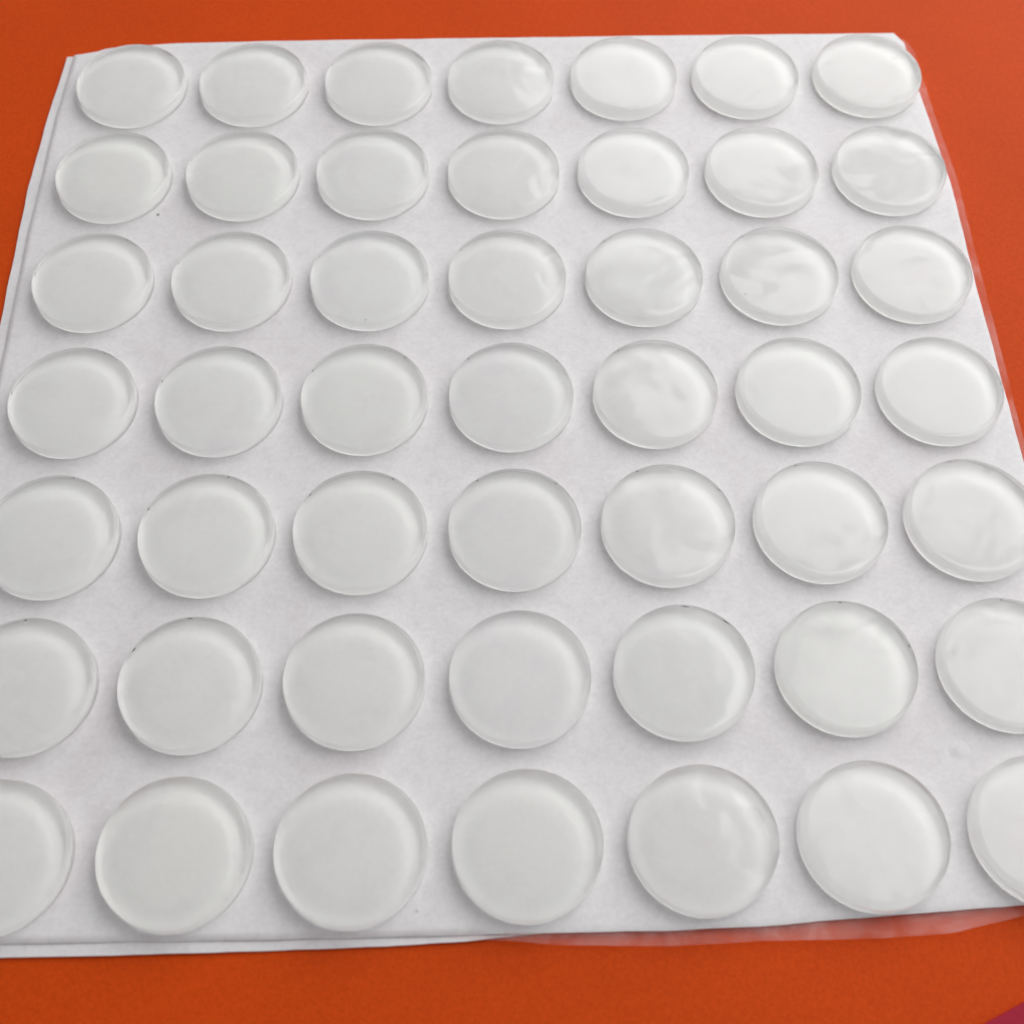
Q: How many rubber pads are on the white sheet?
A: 49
